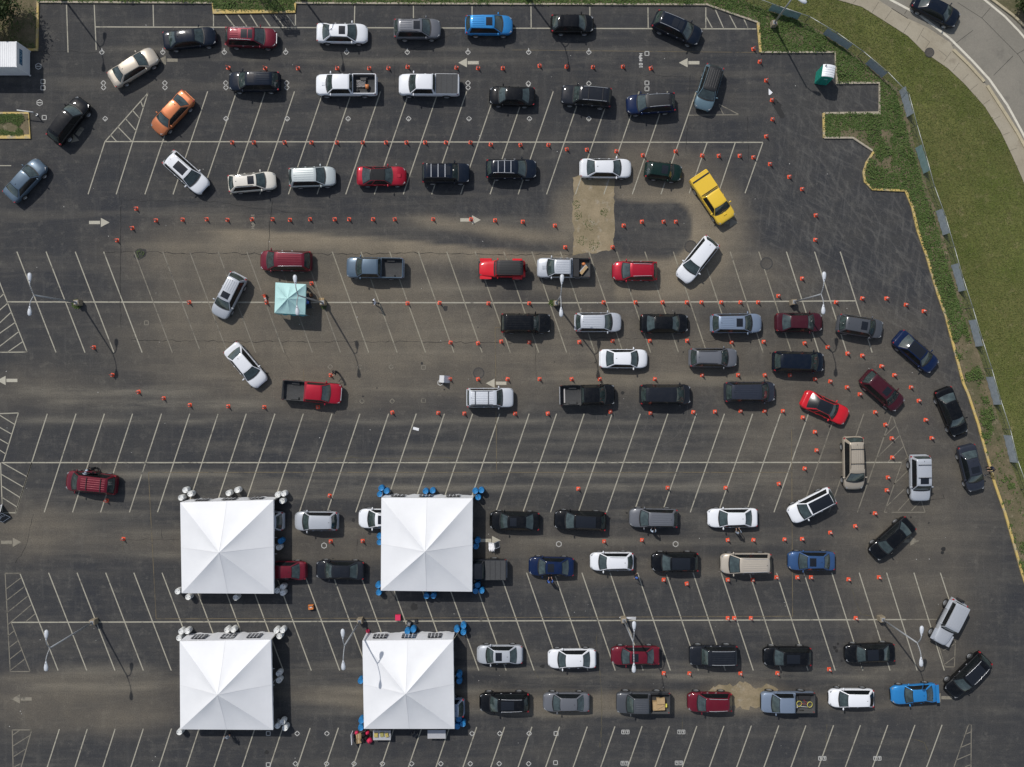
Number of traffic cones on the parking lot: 200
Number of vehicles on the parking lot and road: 91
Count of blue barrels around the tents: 33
